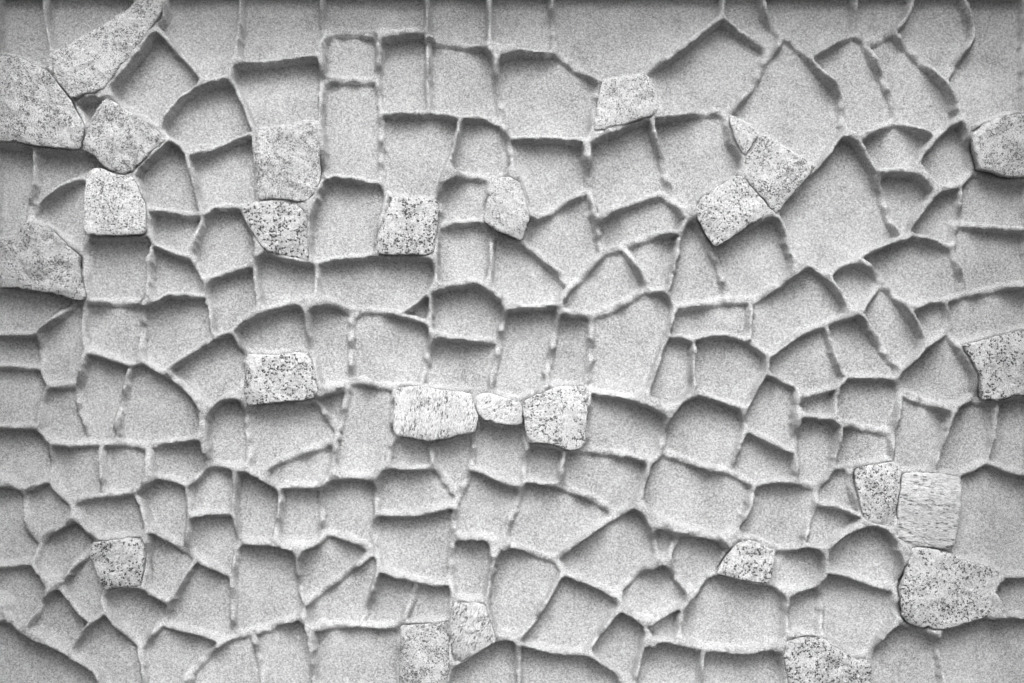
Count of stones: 27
